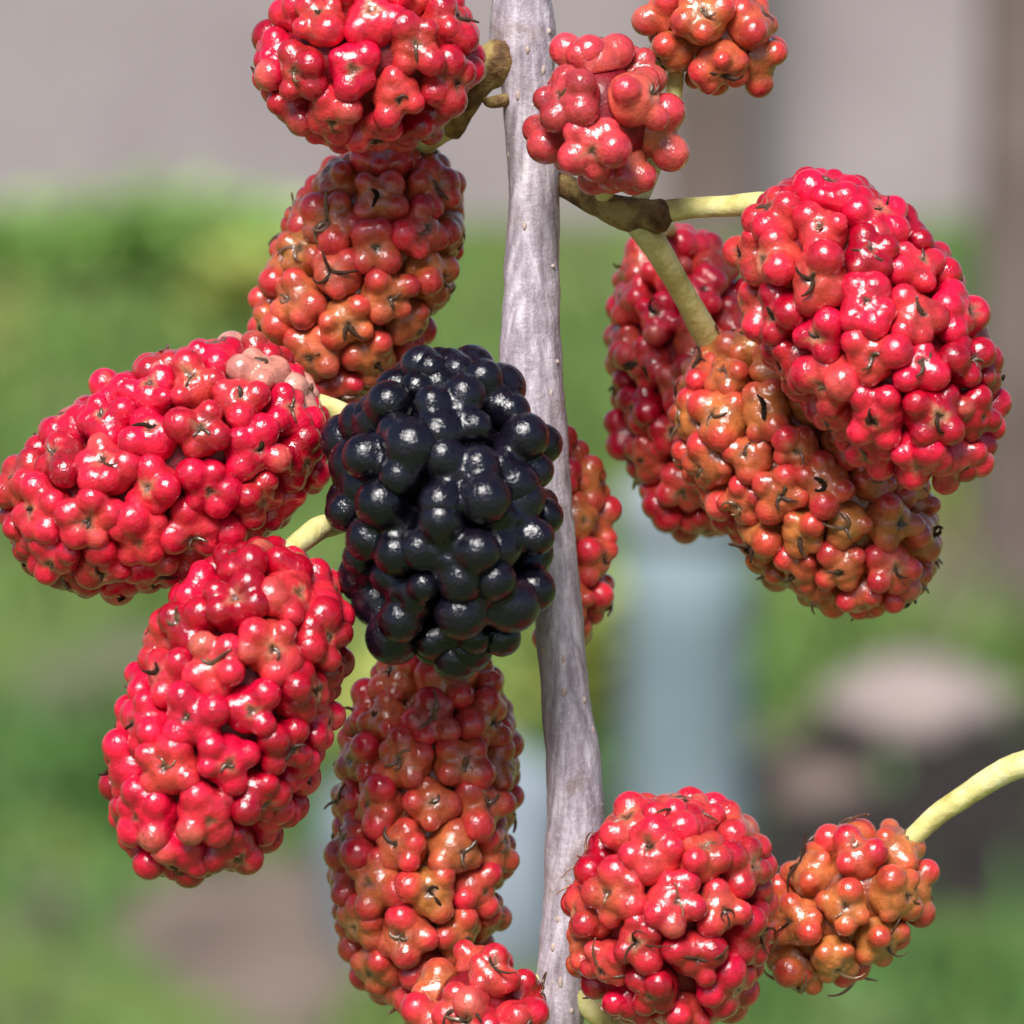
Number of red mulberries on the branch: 14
